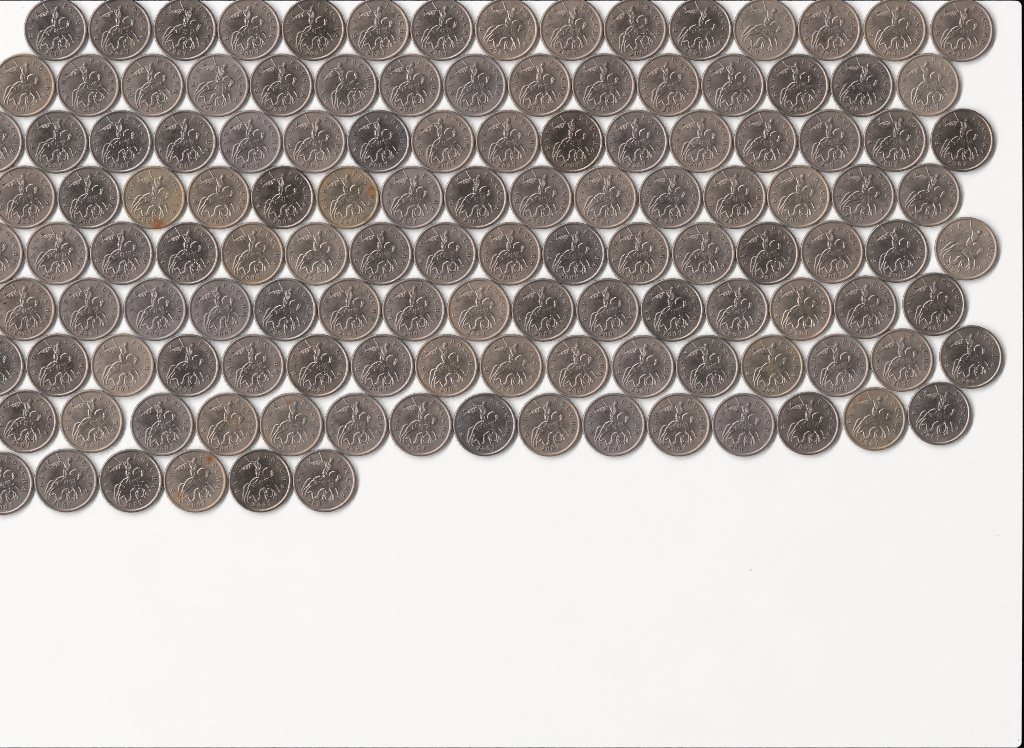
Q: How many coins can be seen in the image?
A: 129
